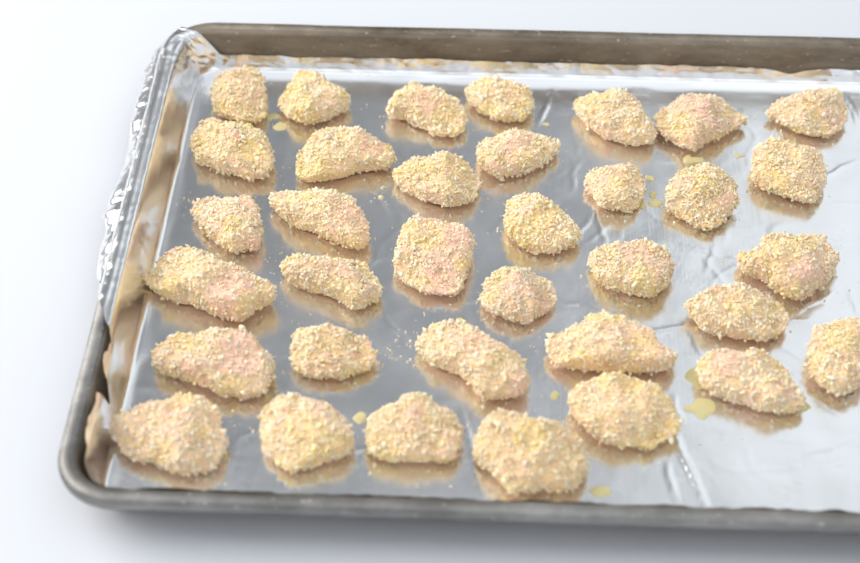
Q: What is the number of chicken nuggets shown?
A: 35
